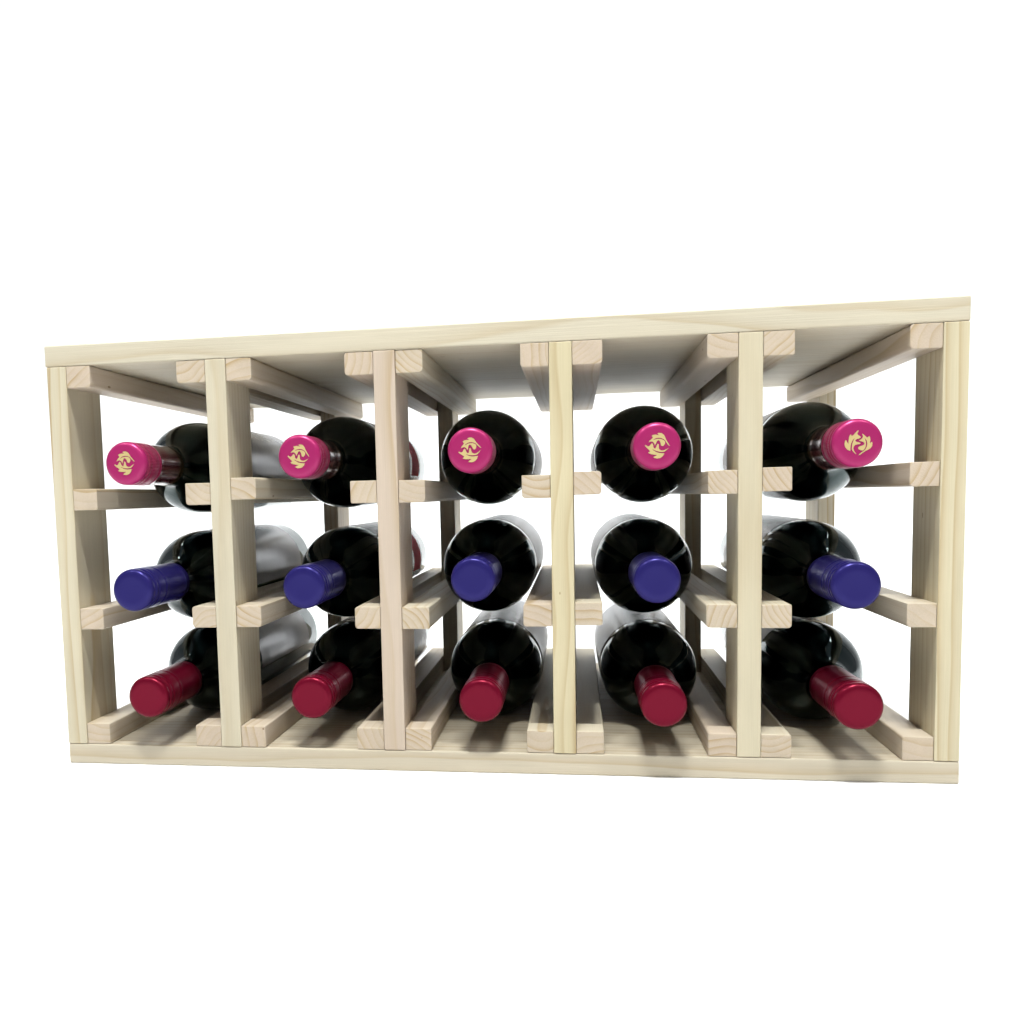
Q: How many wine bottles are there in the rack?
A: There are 15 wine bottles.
